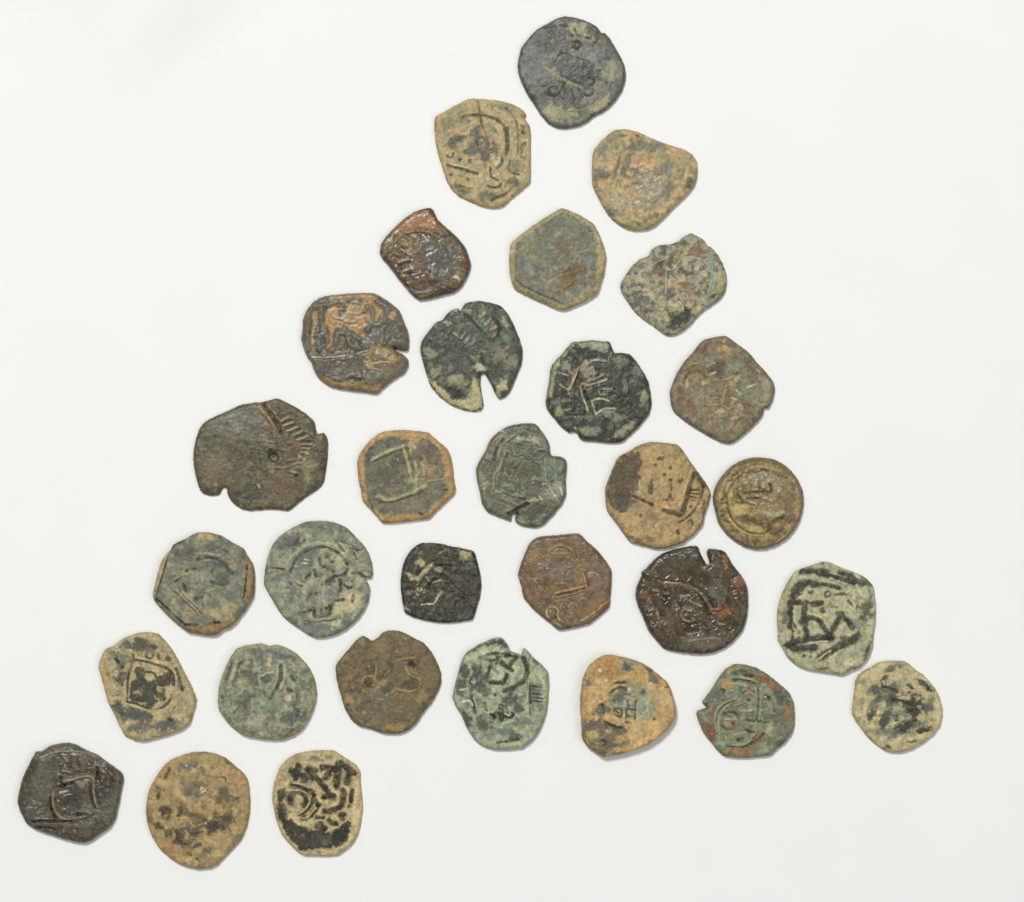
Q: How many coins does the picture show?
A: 31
